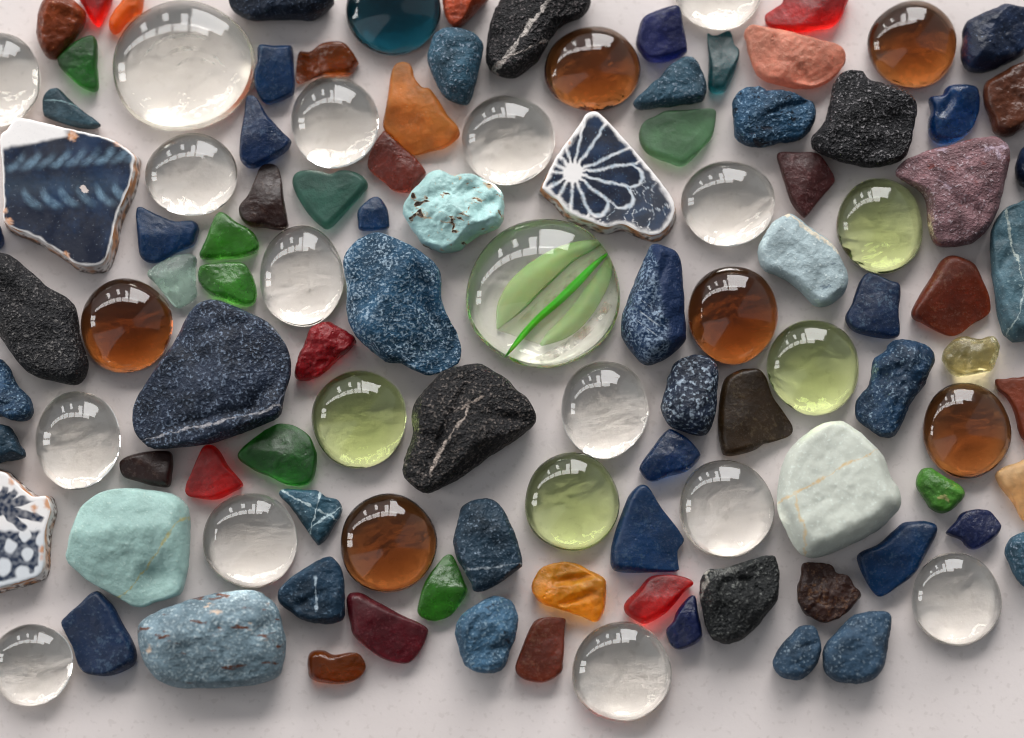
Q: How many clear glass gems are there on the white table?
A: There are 15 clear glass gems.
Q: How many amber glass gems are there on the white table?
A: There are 6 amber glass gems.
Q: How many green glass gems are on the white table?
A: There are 4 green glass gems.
